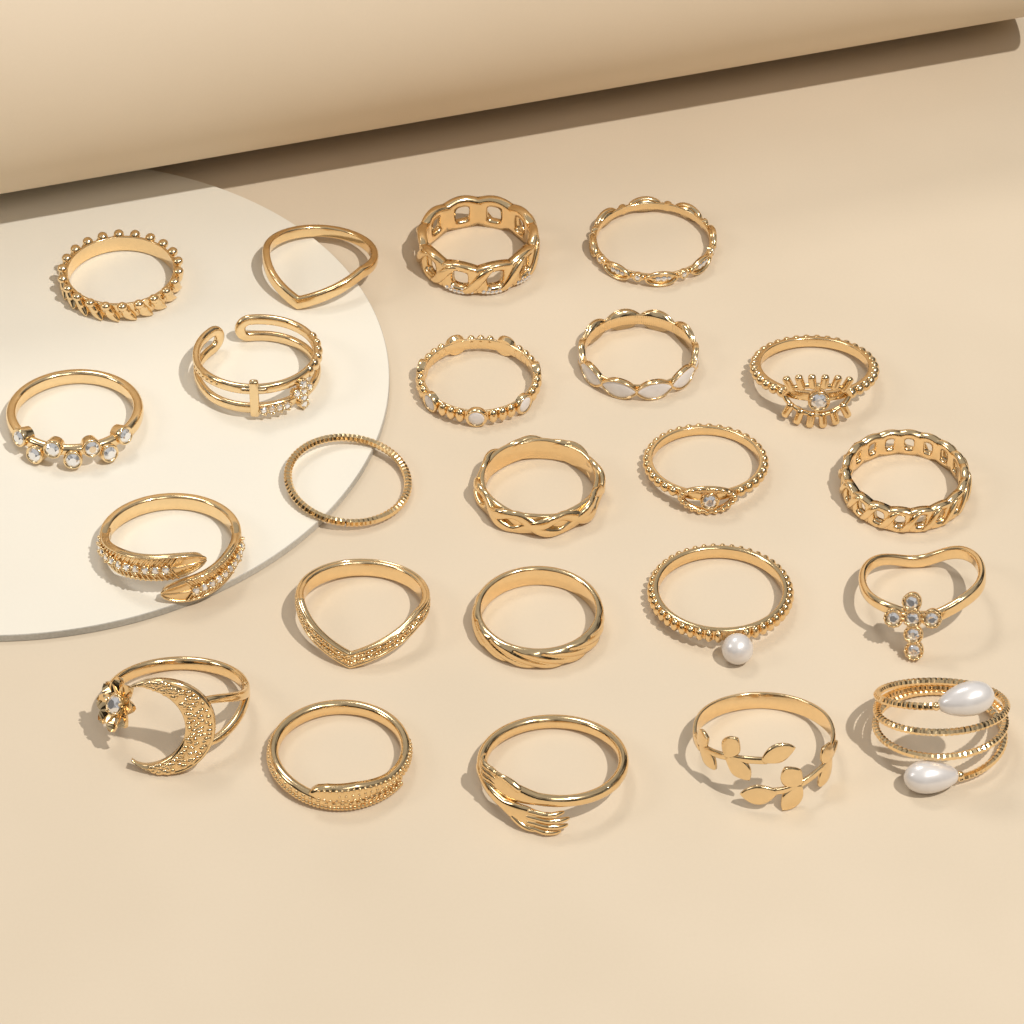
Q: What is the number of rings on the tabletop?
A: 23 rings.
